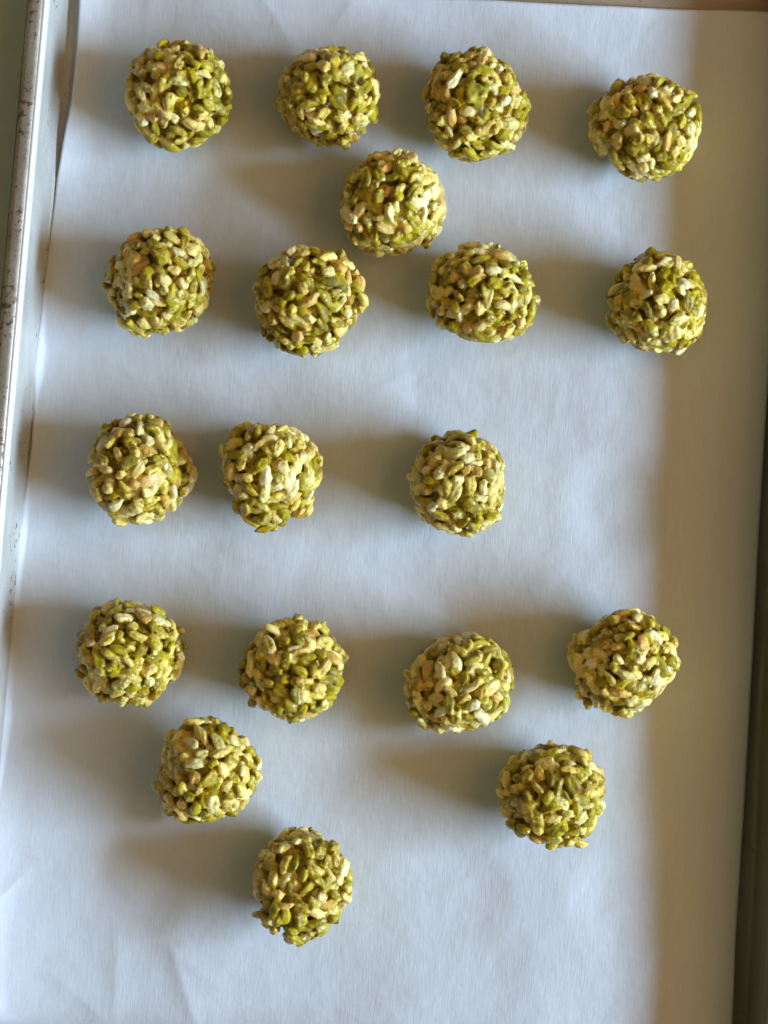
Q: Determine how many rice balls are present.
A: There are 19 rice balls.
